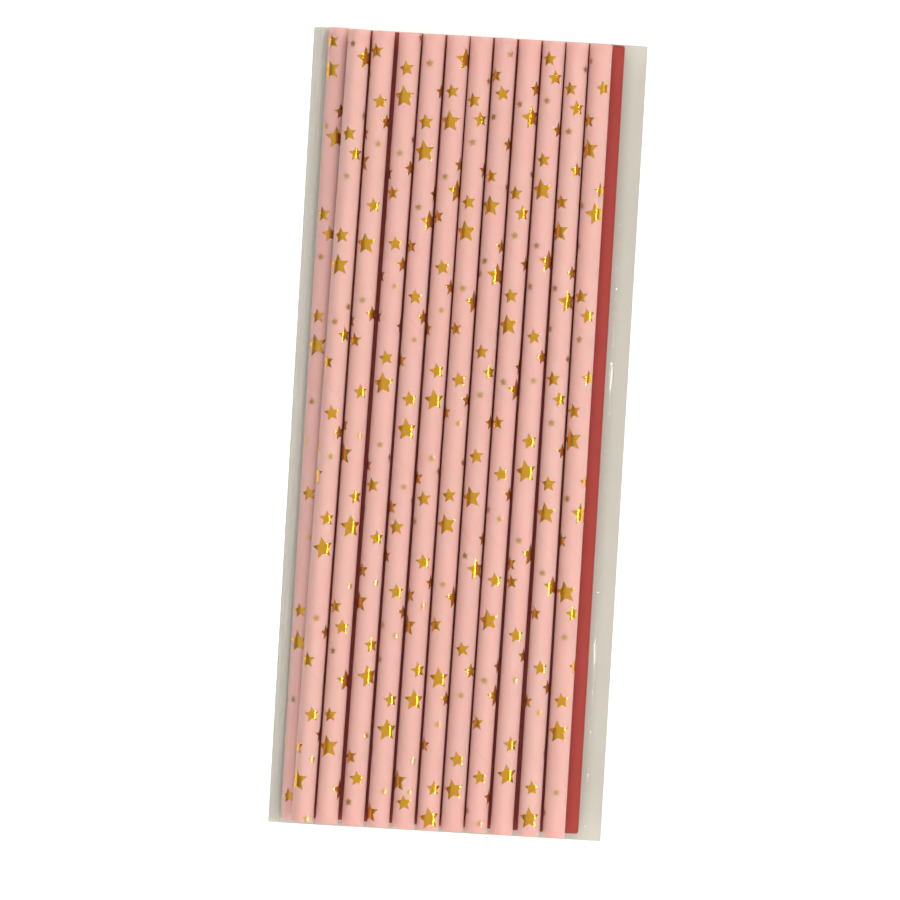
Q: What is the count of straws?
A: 12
